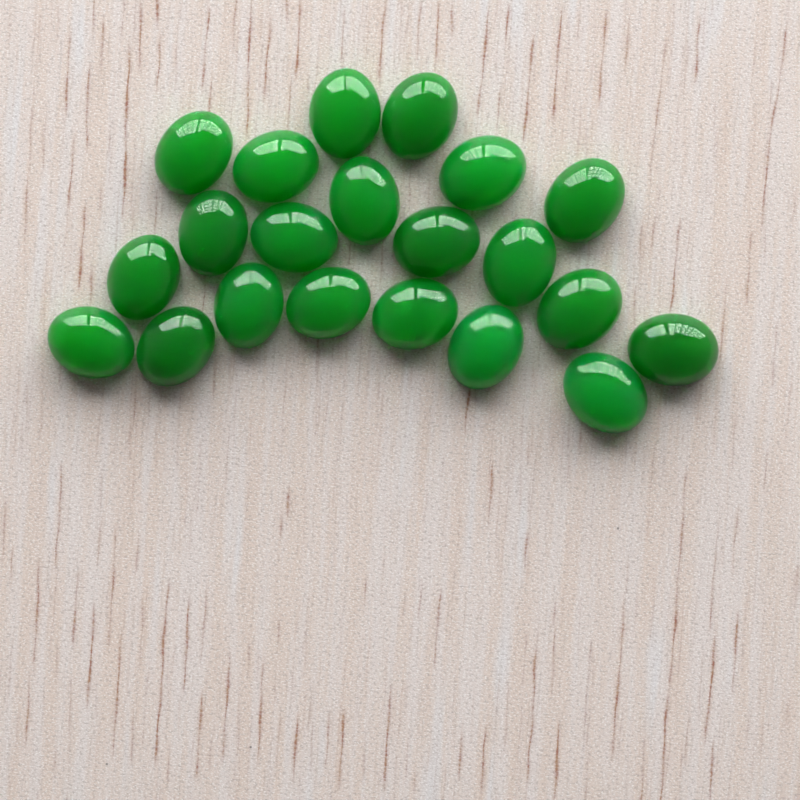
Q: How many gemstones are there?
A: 21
